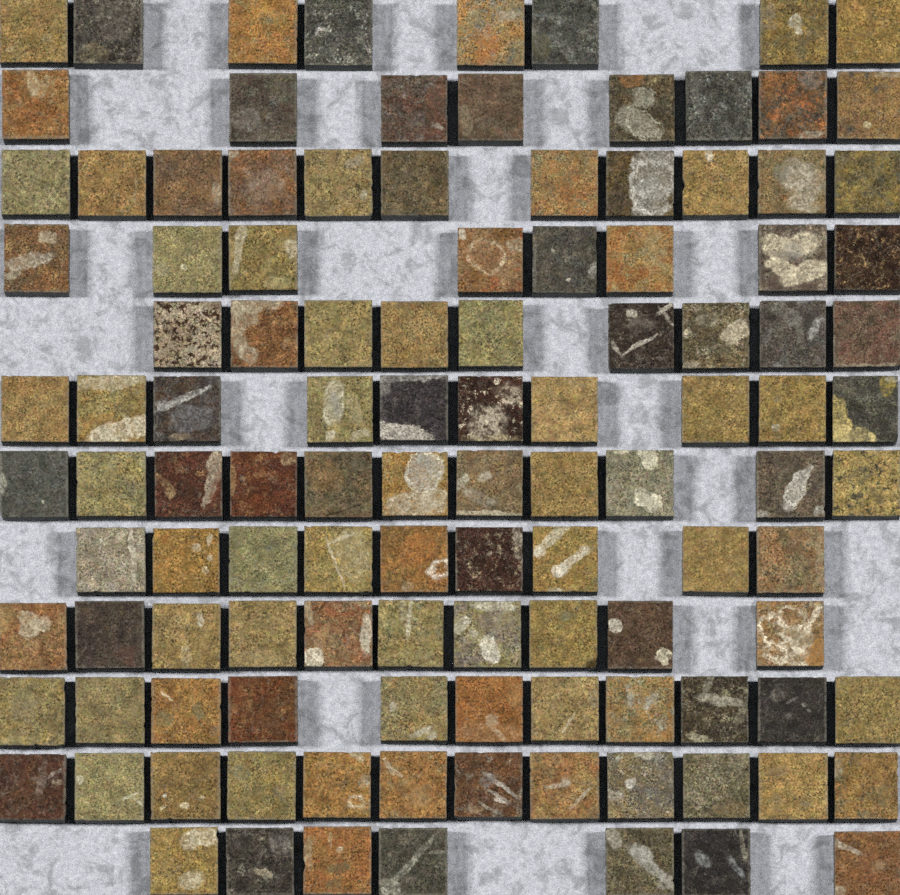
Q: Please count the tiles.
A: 114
